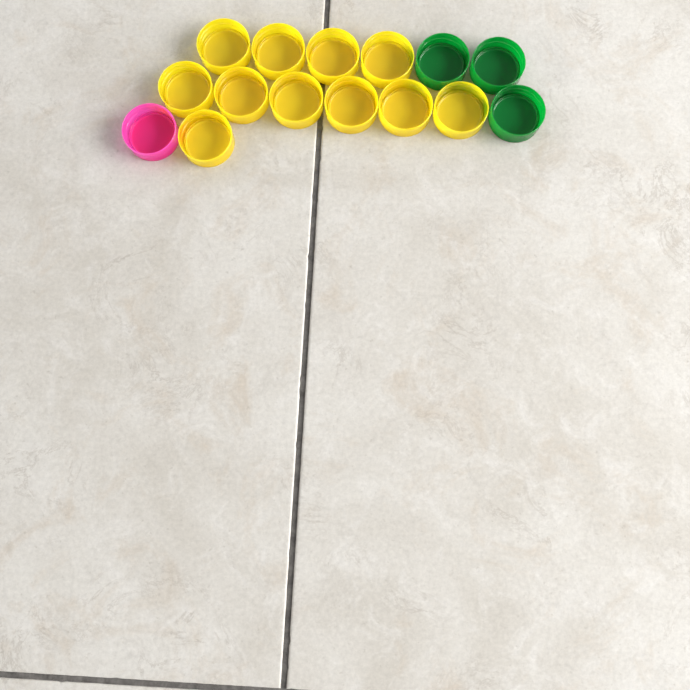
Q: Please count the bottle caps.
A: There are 15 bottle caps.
